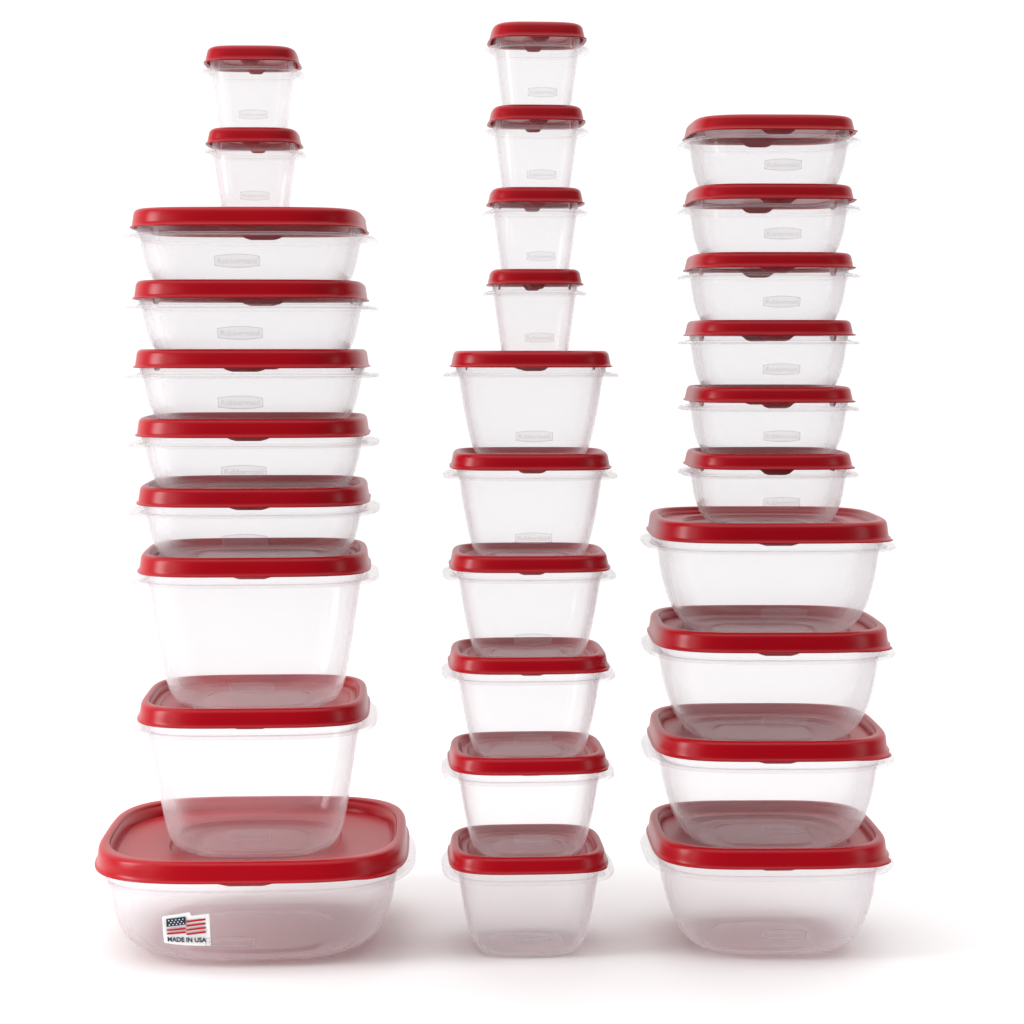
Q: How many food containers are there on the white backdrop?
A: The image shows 30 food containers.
